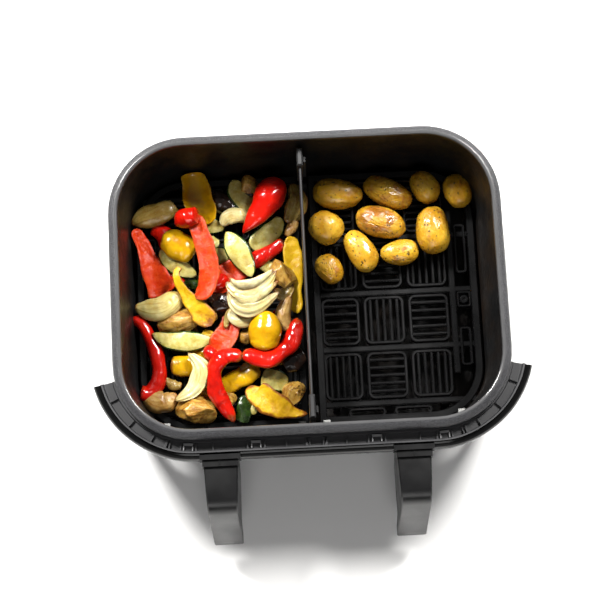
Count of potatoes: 10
